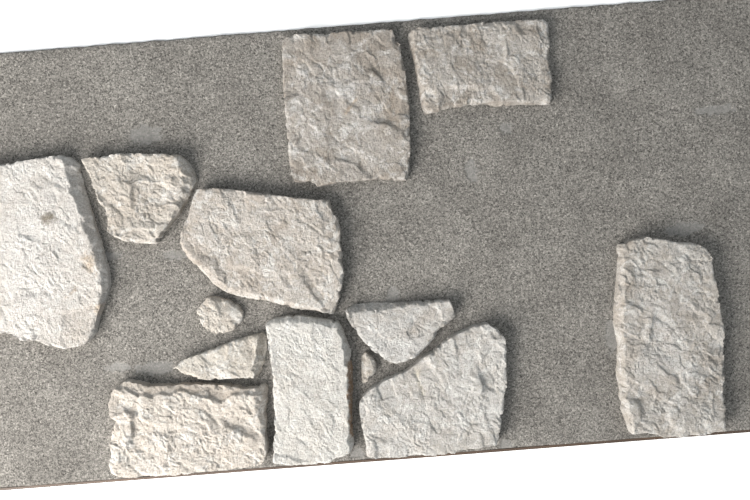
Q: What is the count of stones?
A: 13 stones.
